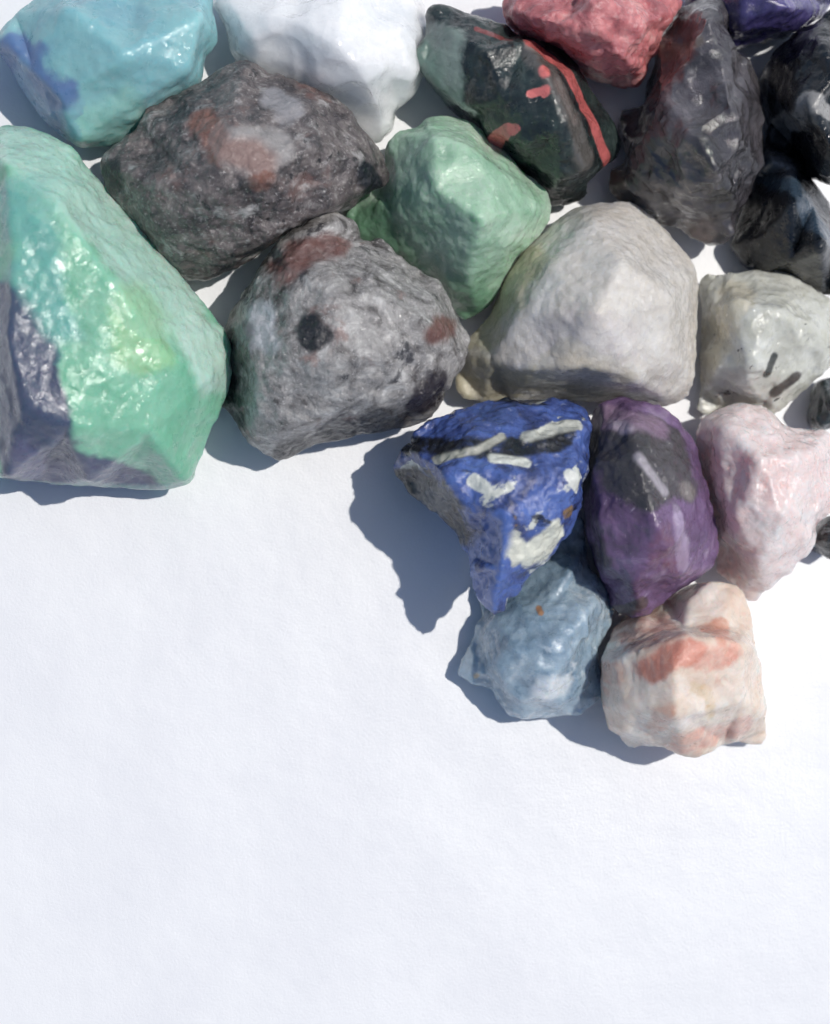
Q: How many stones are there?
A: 21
